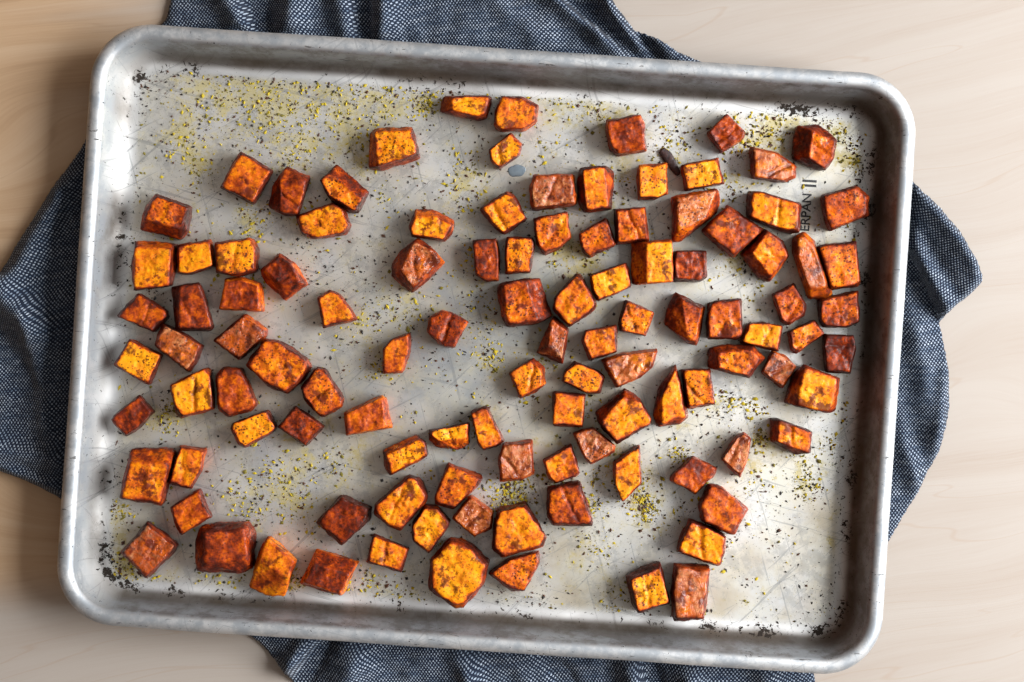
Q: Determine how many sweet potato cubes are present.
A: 109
